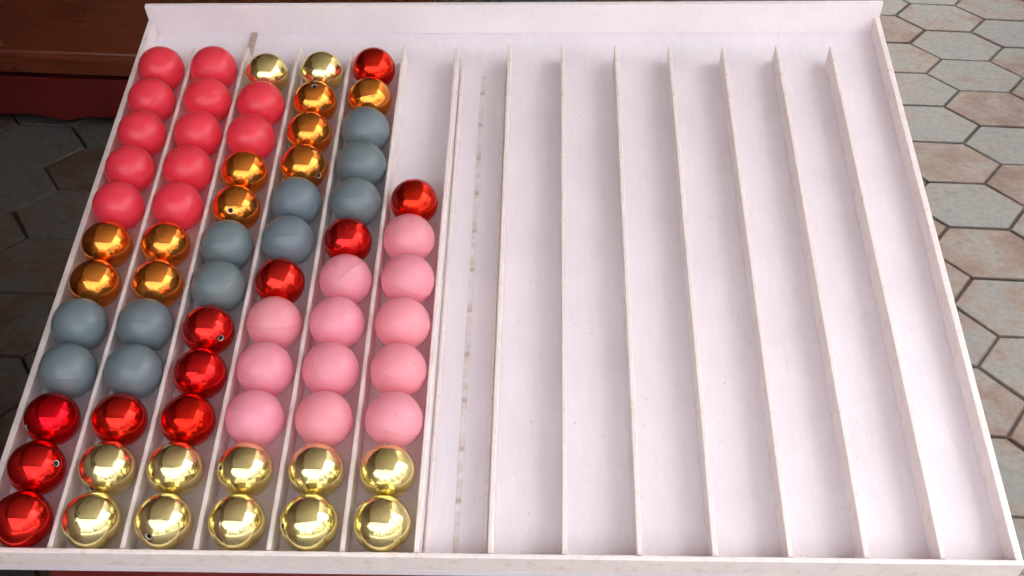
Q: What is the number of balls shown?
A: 68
